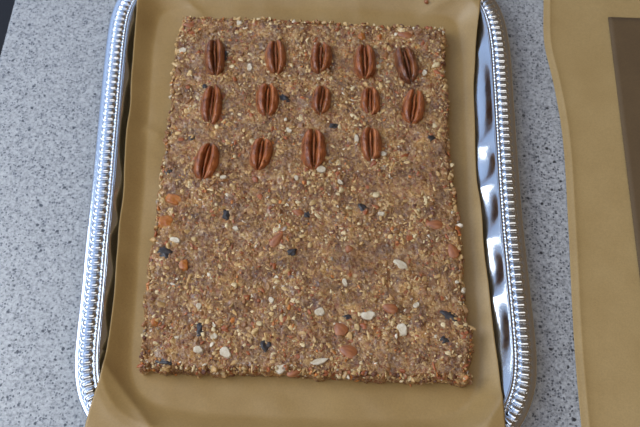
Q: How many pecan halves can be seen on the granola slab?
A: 14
